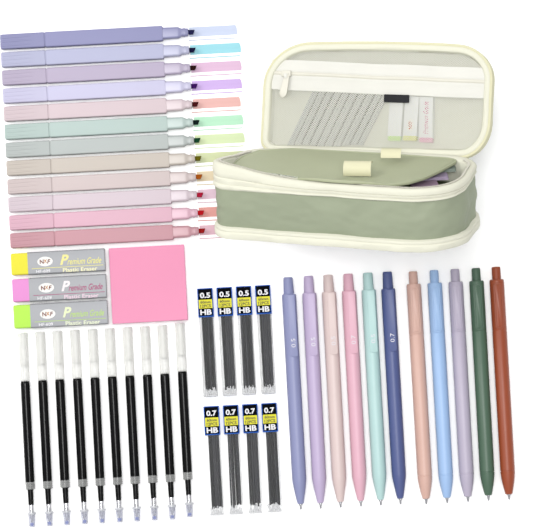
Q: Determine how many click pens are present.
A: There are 11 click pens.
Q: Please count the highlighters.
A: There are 12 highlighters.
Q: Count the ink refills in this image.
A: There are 10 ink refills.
